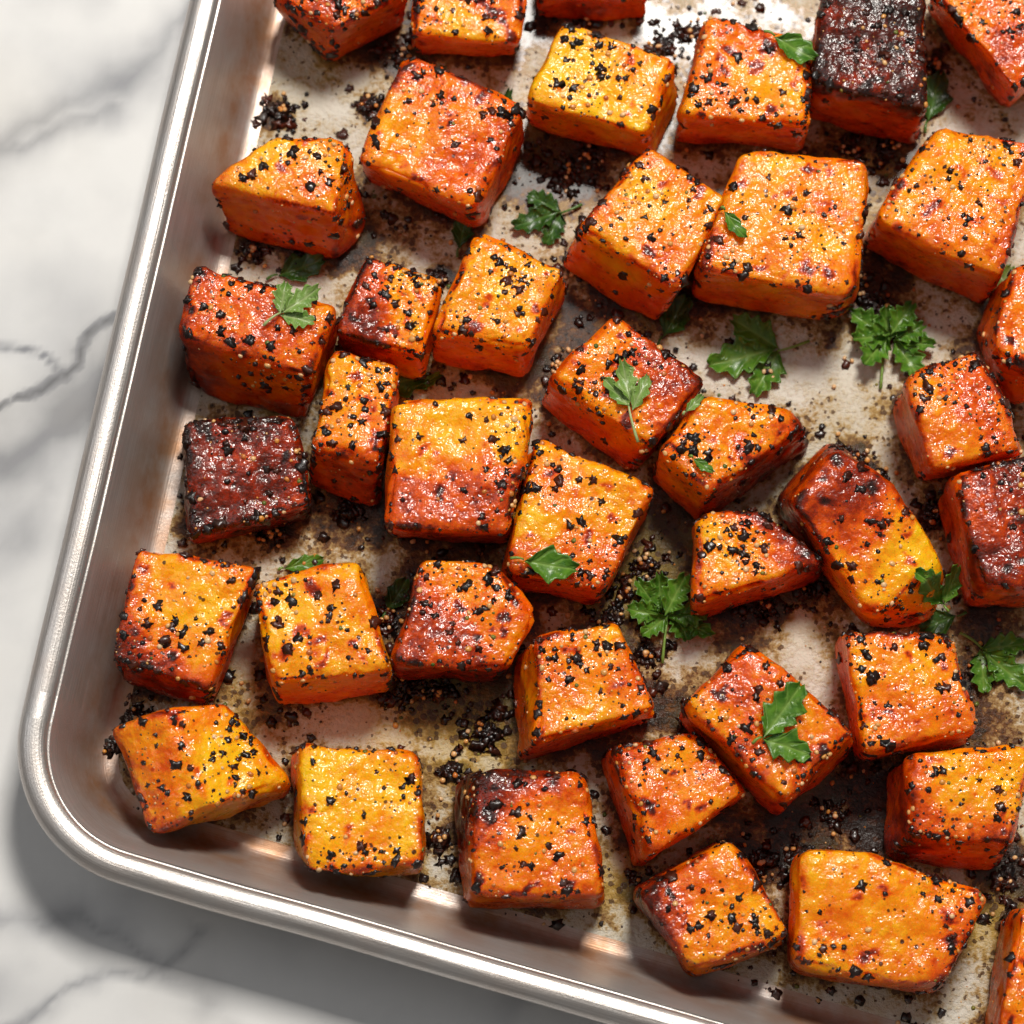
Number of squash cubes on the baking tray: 40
